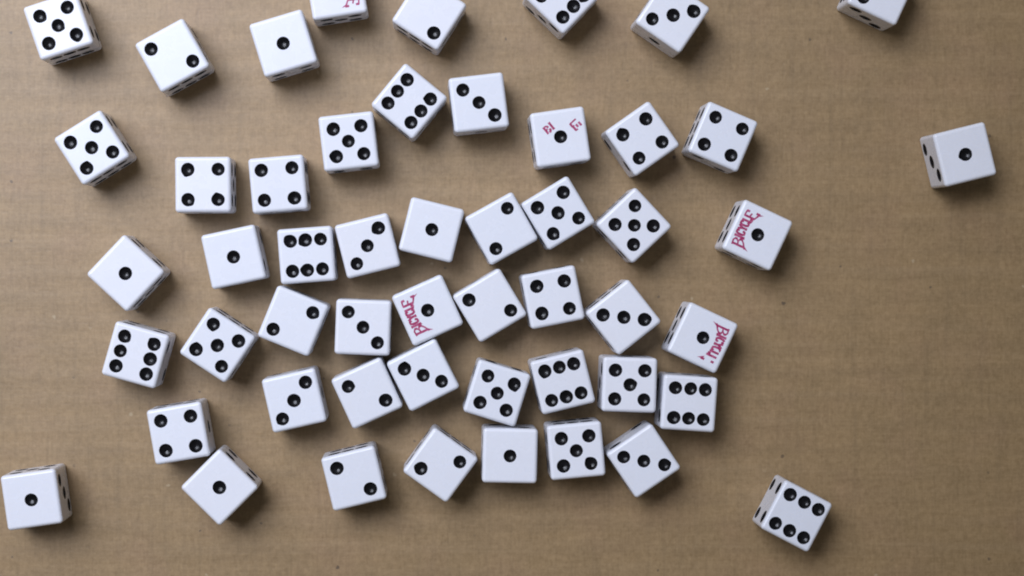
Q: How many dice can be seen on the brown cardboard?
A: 52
